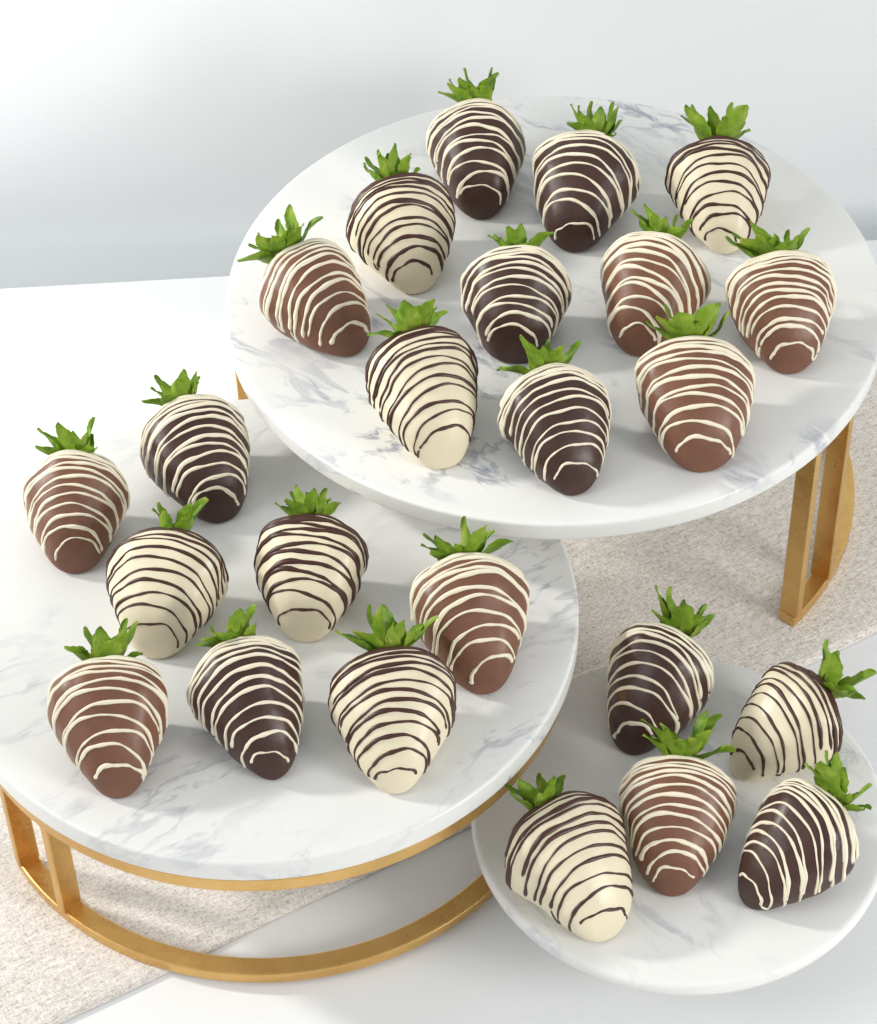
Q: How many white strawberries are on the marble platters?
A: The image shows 8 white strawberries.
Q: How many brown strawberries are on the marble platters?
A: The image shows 8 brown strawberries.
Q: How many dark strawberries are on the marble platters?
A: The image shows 8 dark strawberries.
